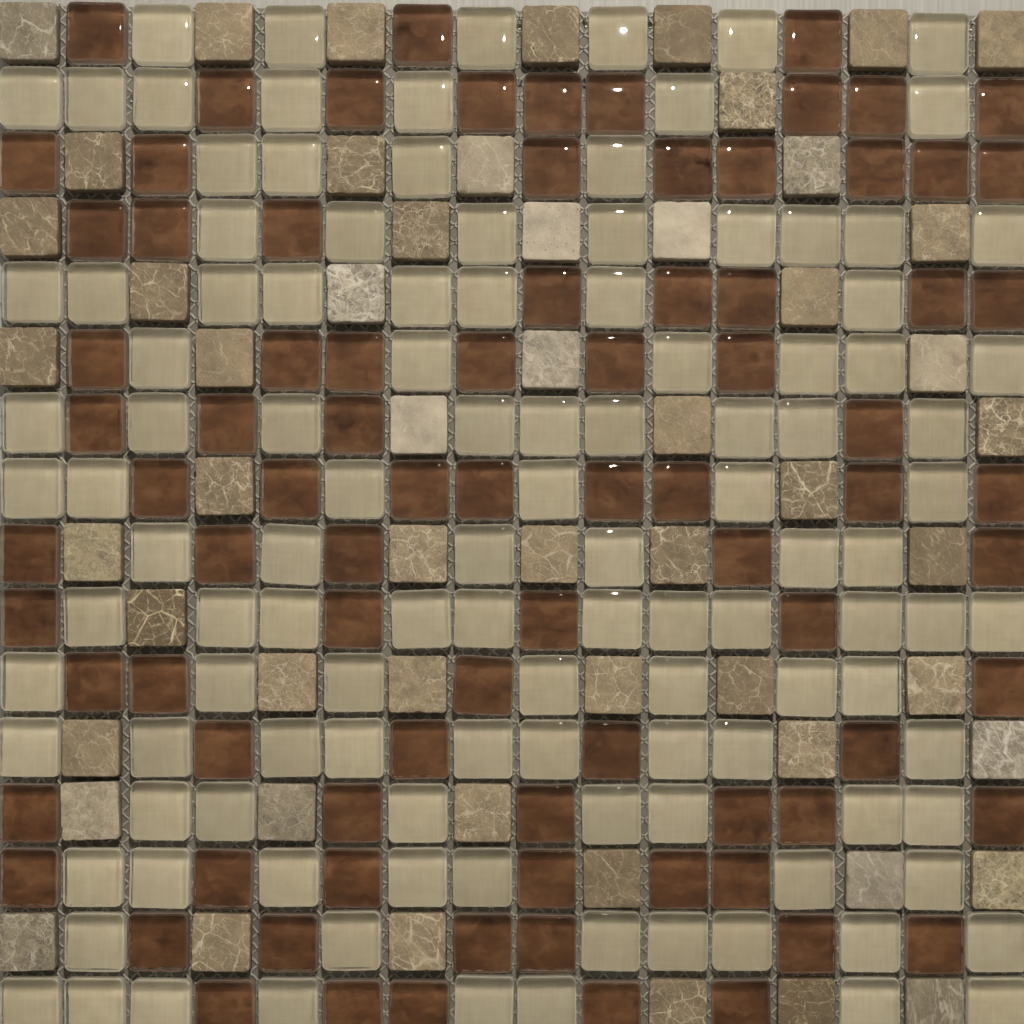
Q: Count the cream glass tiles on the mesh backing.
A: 116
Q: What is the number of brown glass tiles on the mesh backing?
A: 85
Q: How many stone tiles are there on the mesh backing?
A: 55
